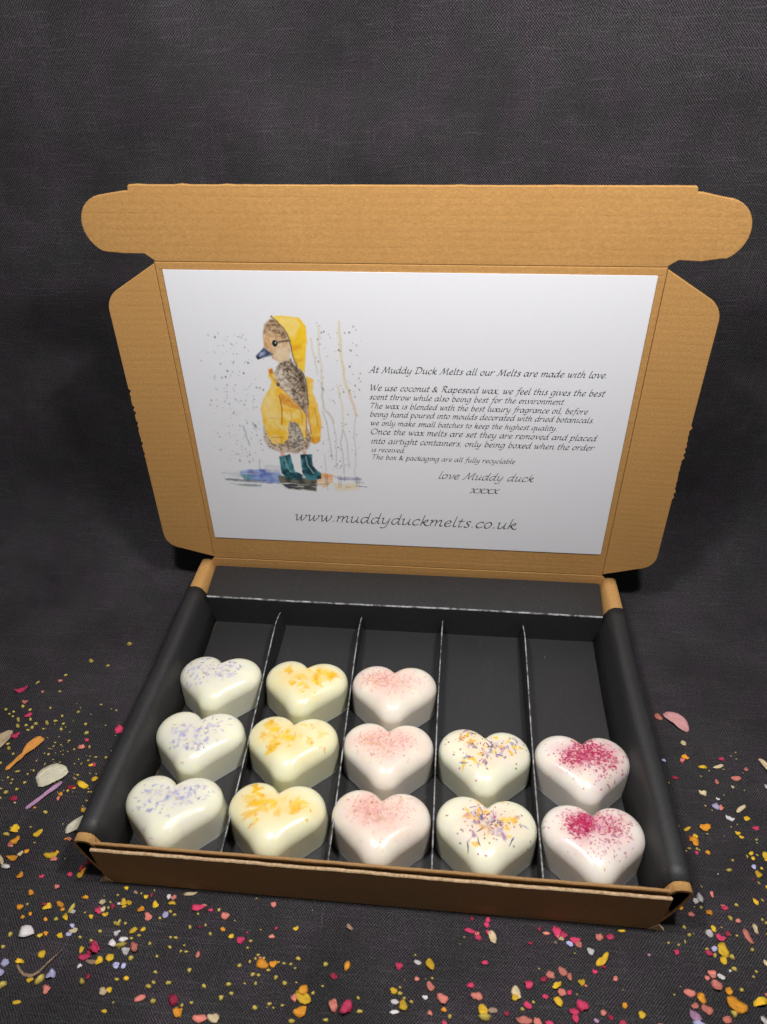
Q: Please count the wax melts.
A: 13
